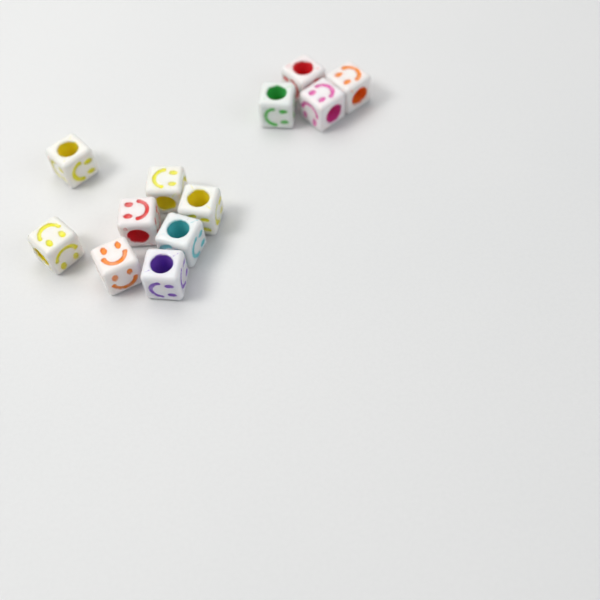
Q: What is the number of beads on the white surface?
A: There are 12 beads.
